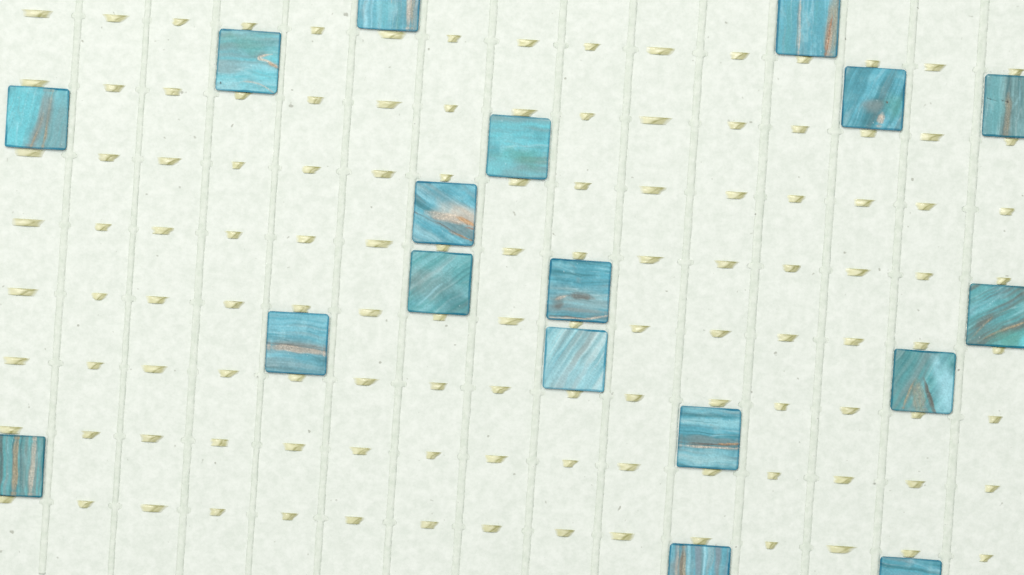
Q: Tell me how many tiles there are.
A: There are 18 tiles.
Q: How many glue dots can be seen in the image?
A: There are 120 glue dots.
